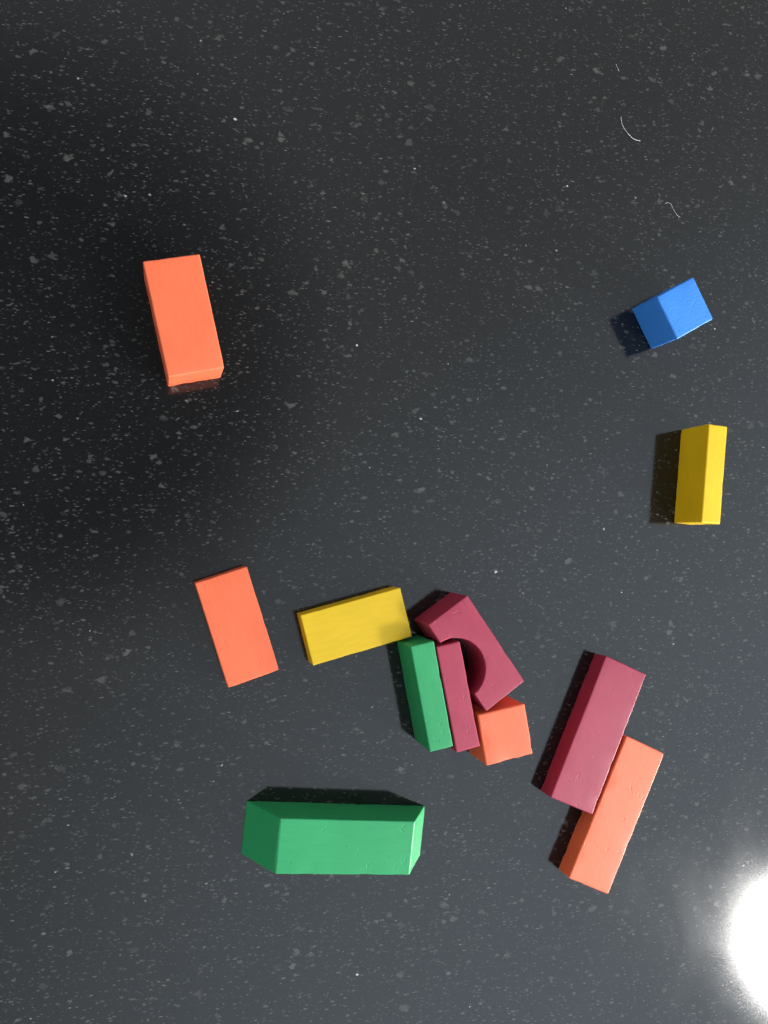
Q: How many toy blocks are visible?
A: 12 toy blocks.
